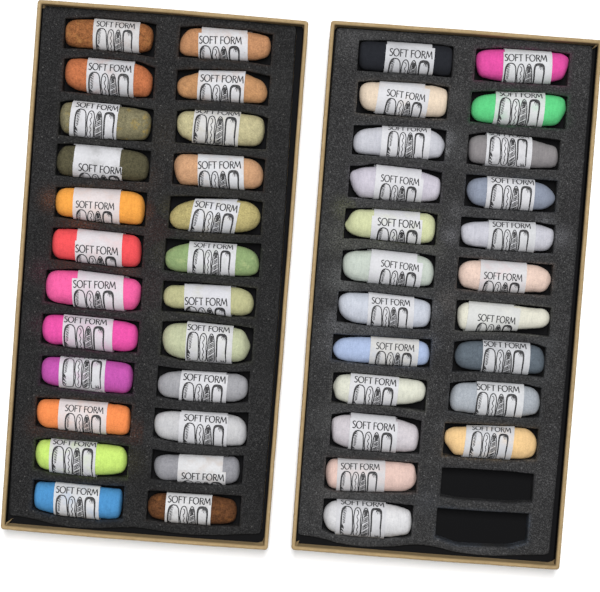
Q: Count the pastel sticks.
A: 46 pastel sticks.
